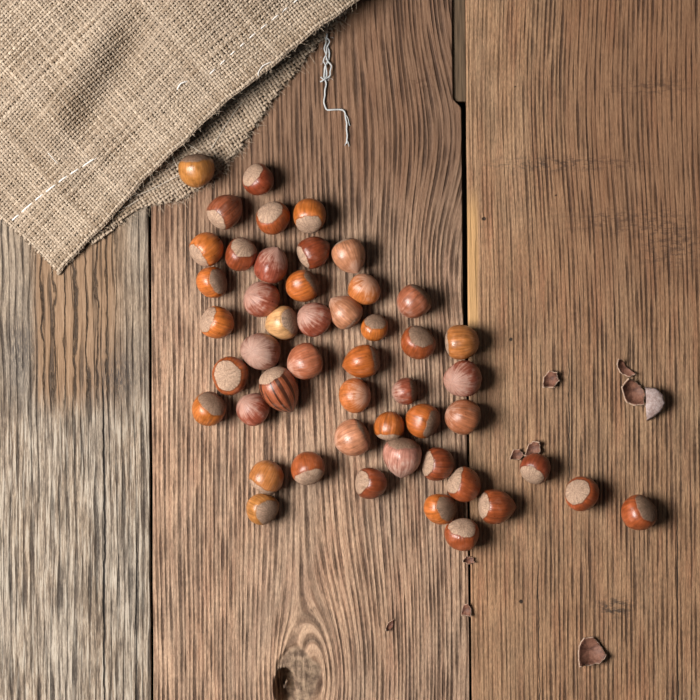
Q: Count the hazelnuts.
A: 49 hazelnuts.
